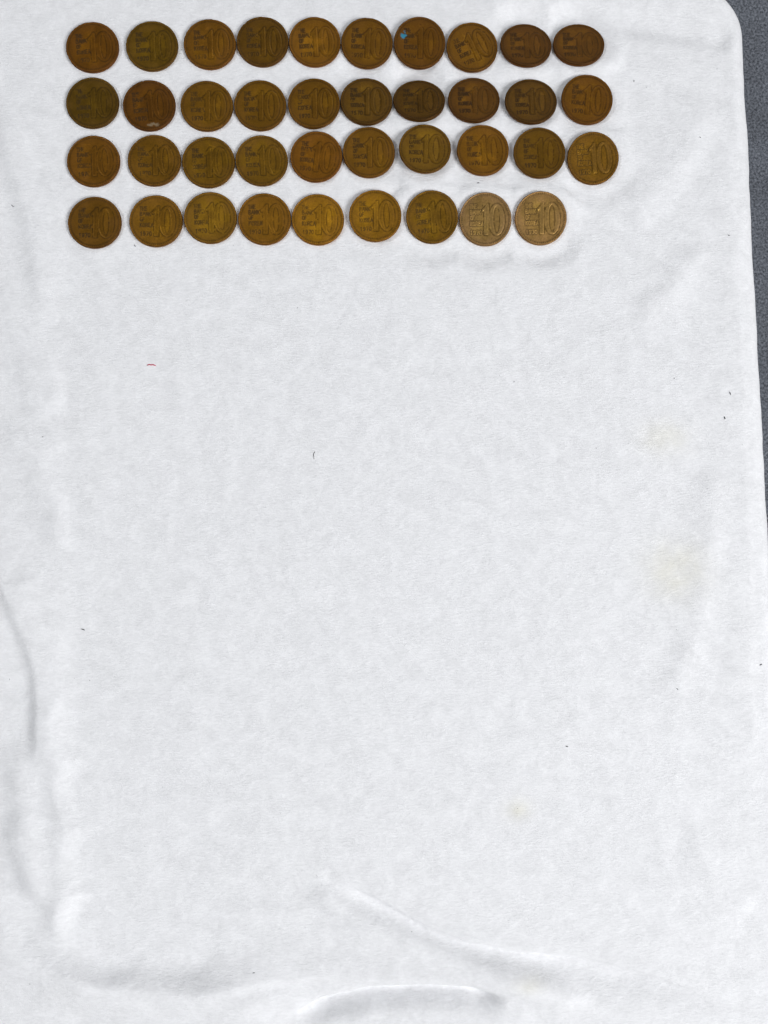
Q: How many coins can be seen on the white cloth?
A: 39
